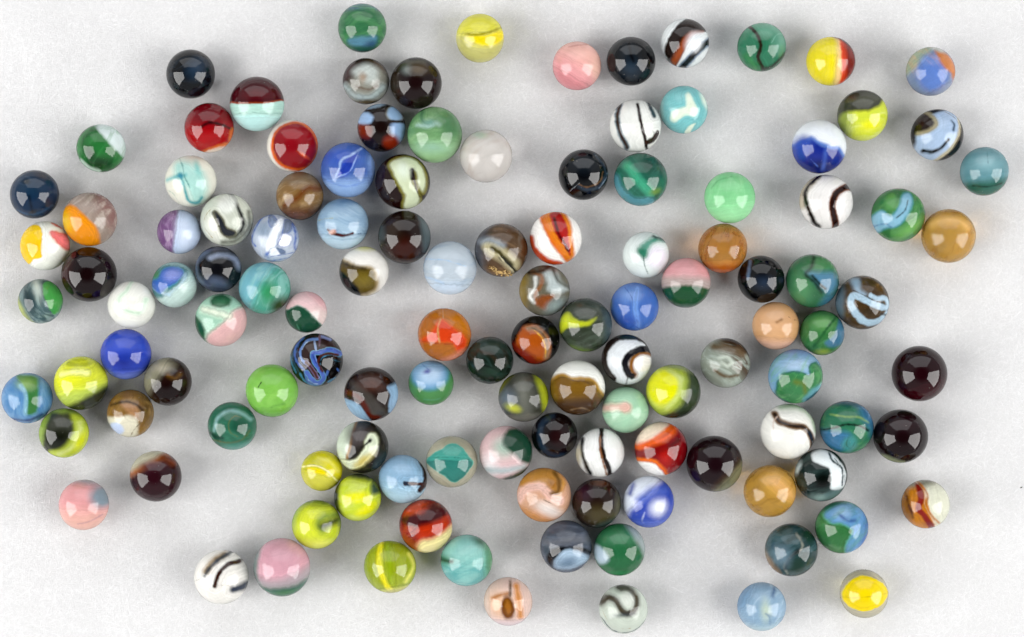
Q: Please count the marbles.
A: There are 122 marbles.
